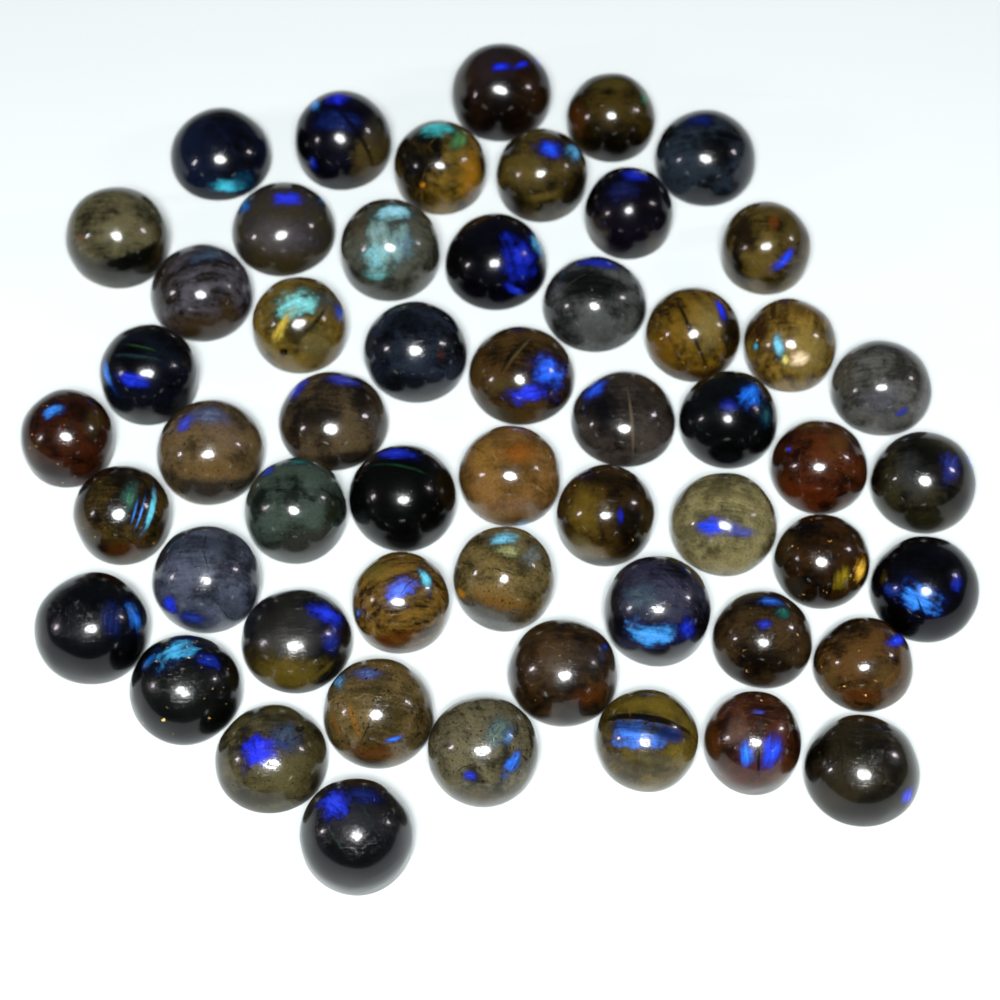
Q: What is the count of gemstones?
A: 54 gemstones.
